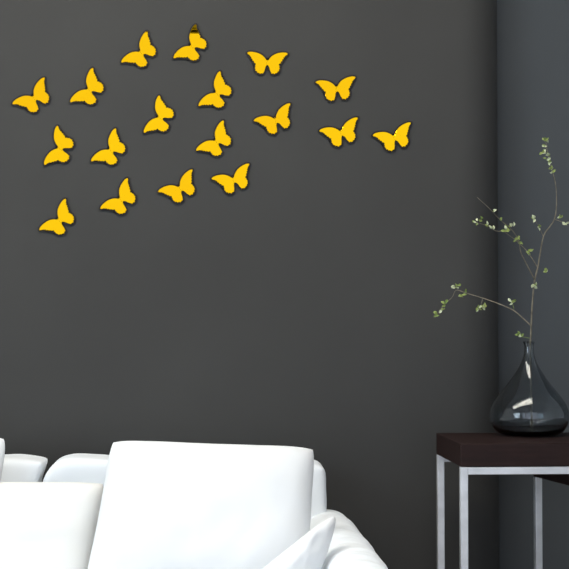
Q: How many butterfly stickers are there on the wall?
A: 18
